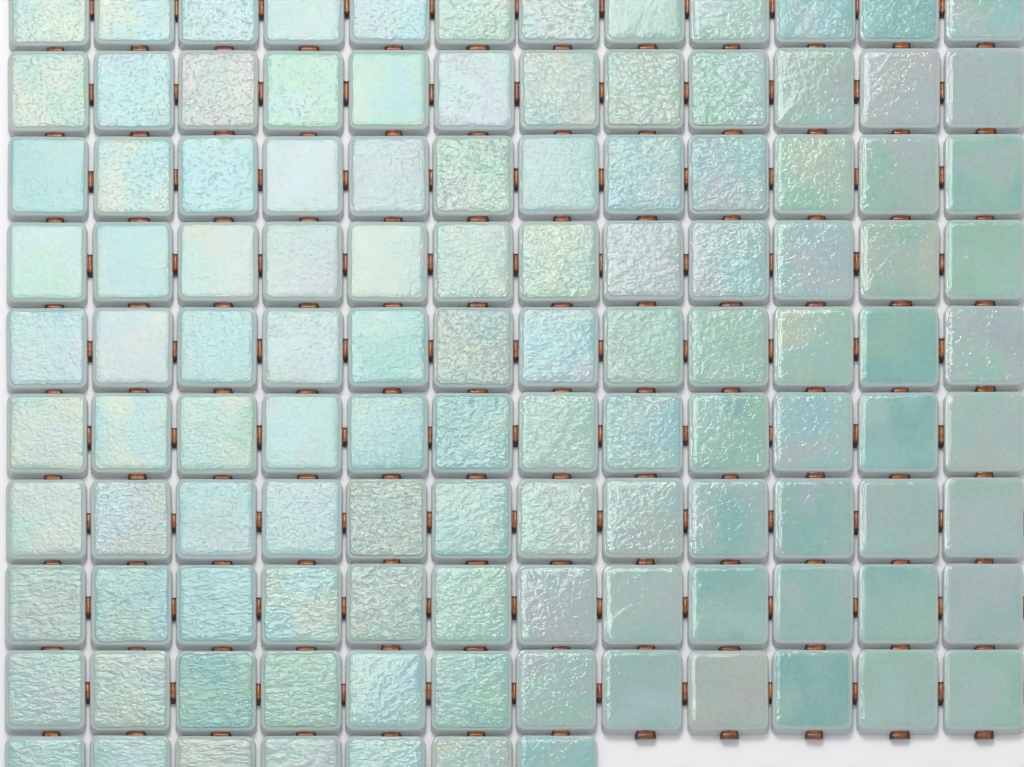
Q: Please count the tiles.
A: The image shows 115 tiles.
